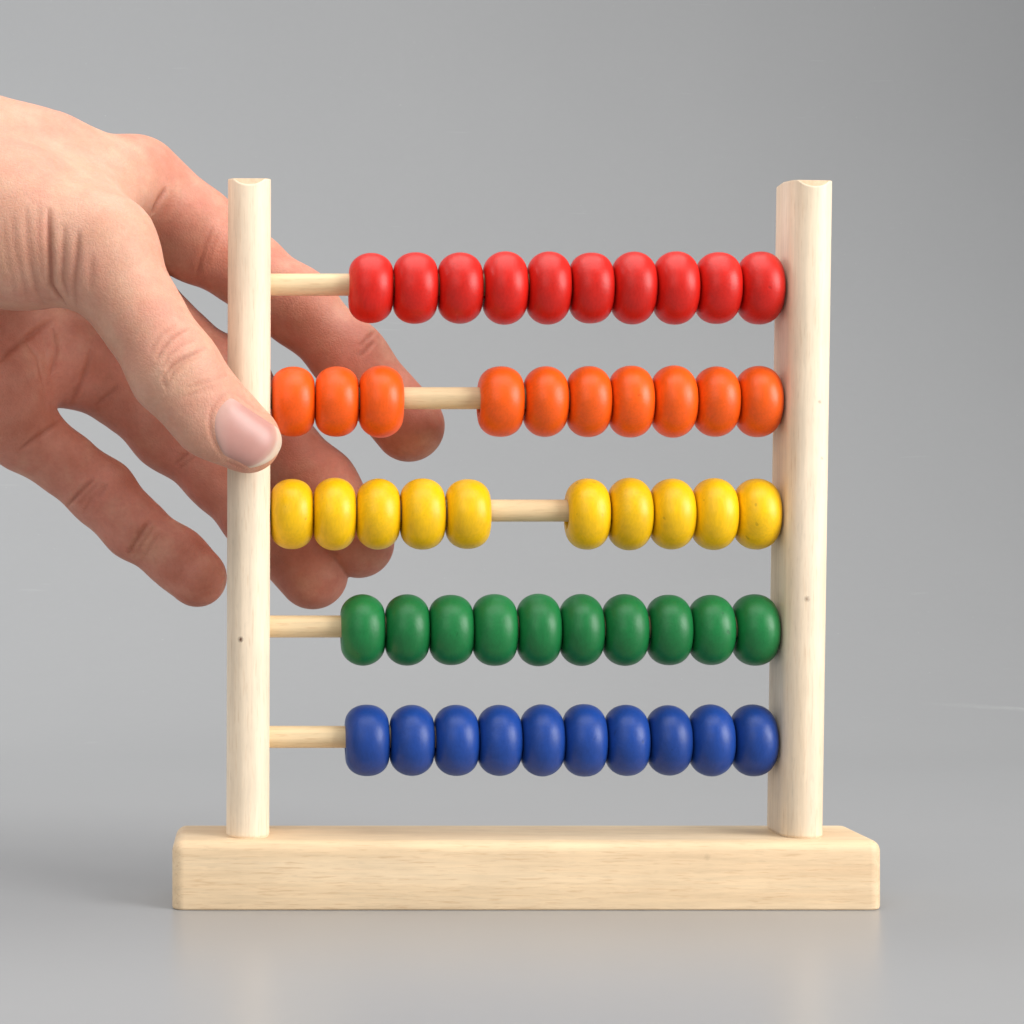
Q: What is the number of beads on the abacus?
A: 50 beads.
